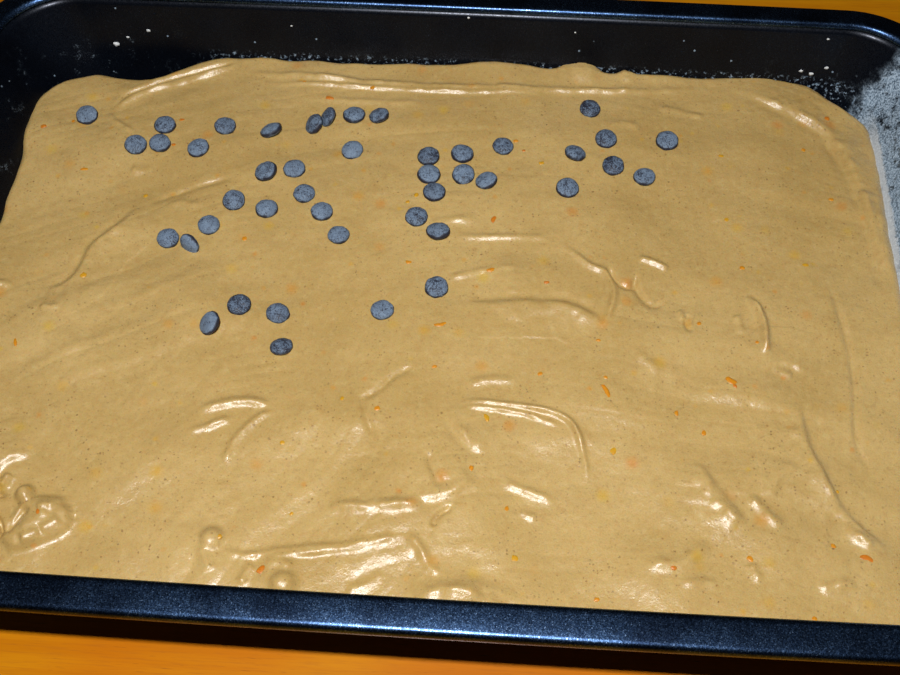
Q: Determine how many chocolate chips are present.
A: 44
